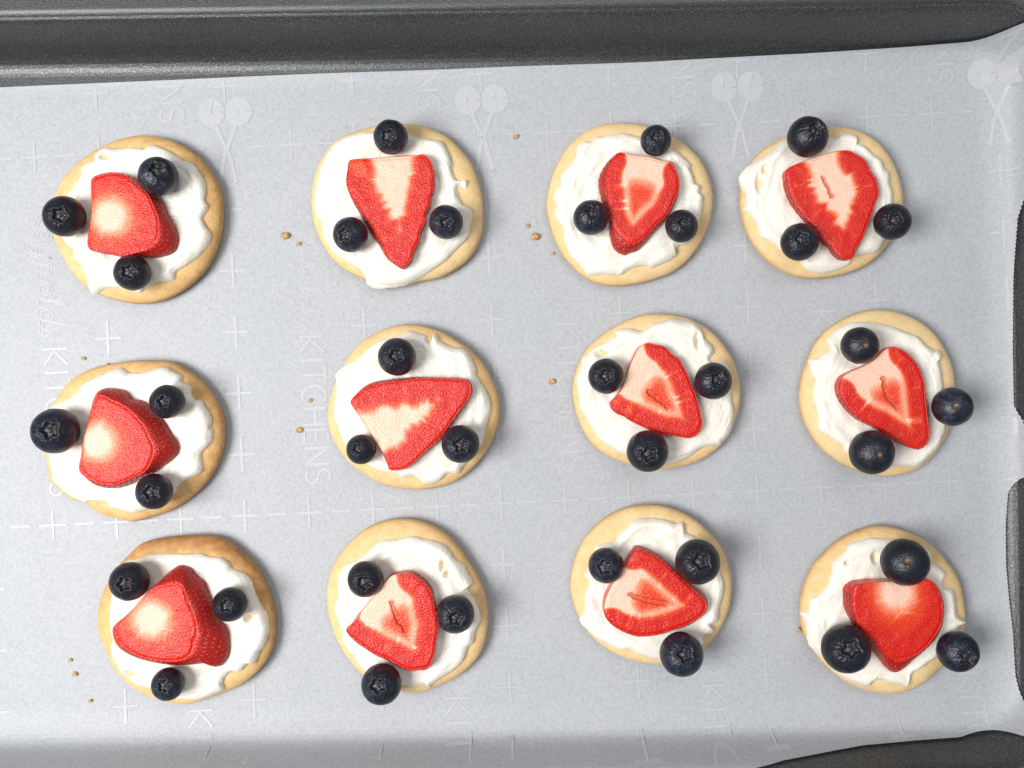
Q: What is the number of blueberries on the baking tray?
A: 36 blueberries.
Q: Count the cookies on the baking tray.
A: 12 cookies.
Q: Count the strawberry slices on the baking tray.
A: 12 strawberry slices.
